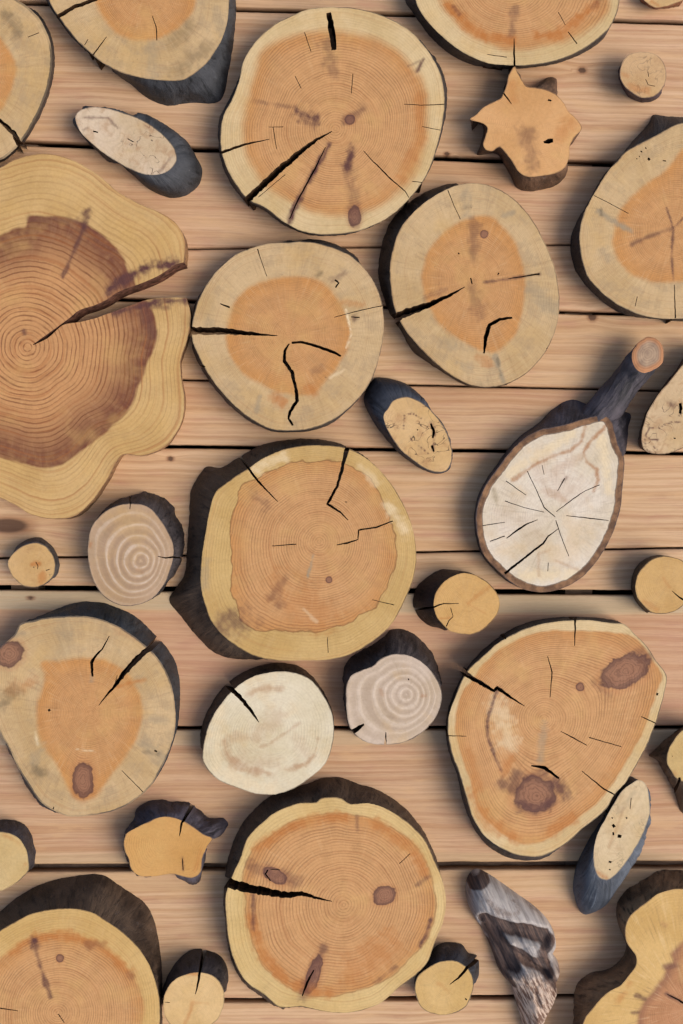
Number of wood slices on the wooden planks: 33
